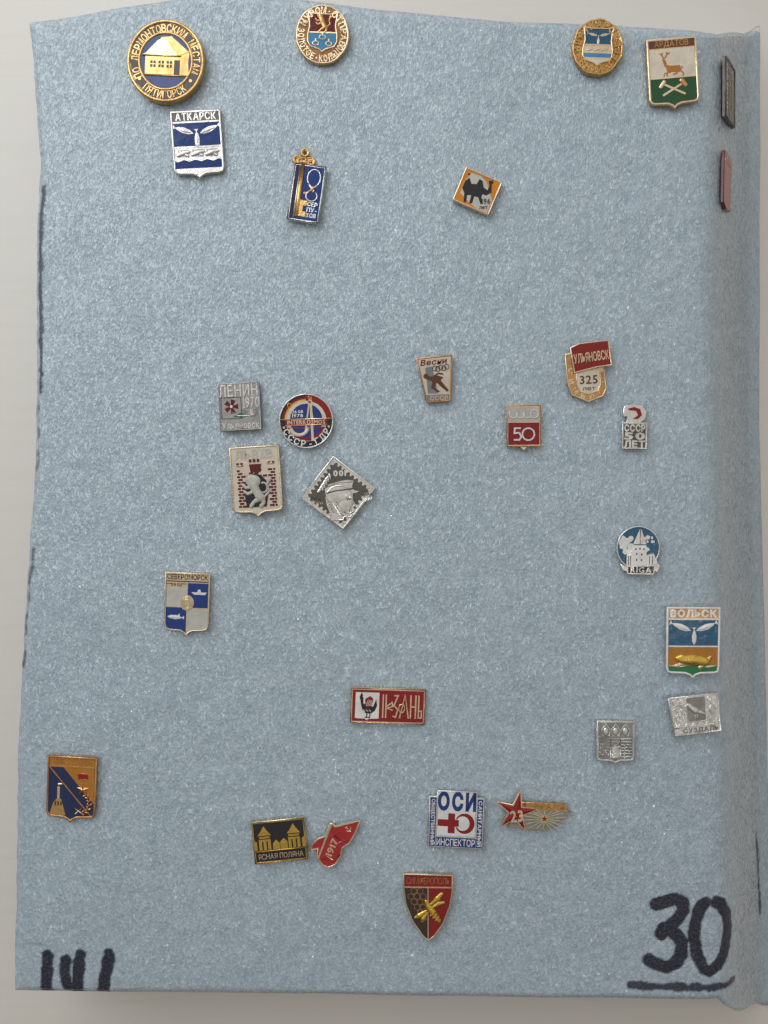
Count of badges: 29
